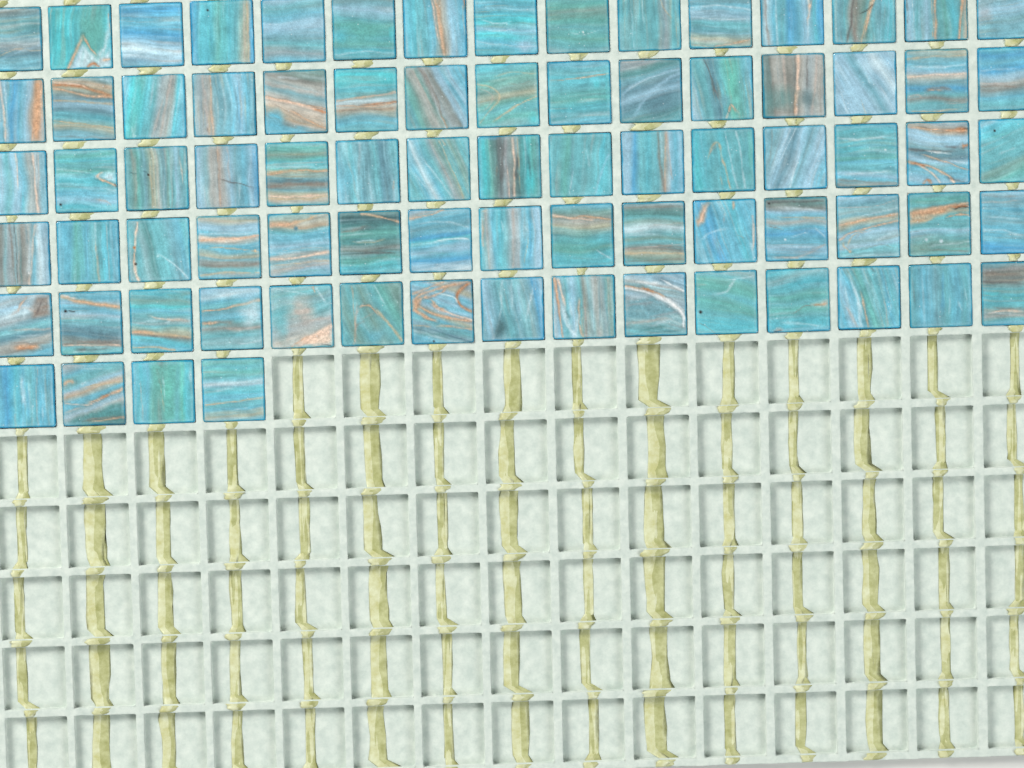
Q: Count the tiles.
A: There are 79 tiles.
